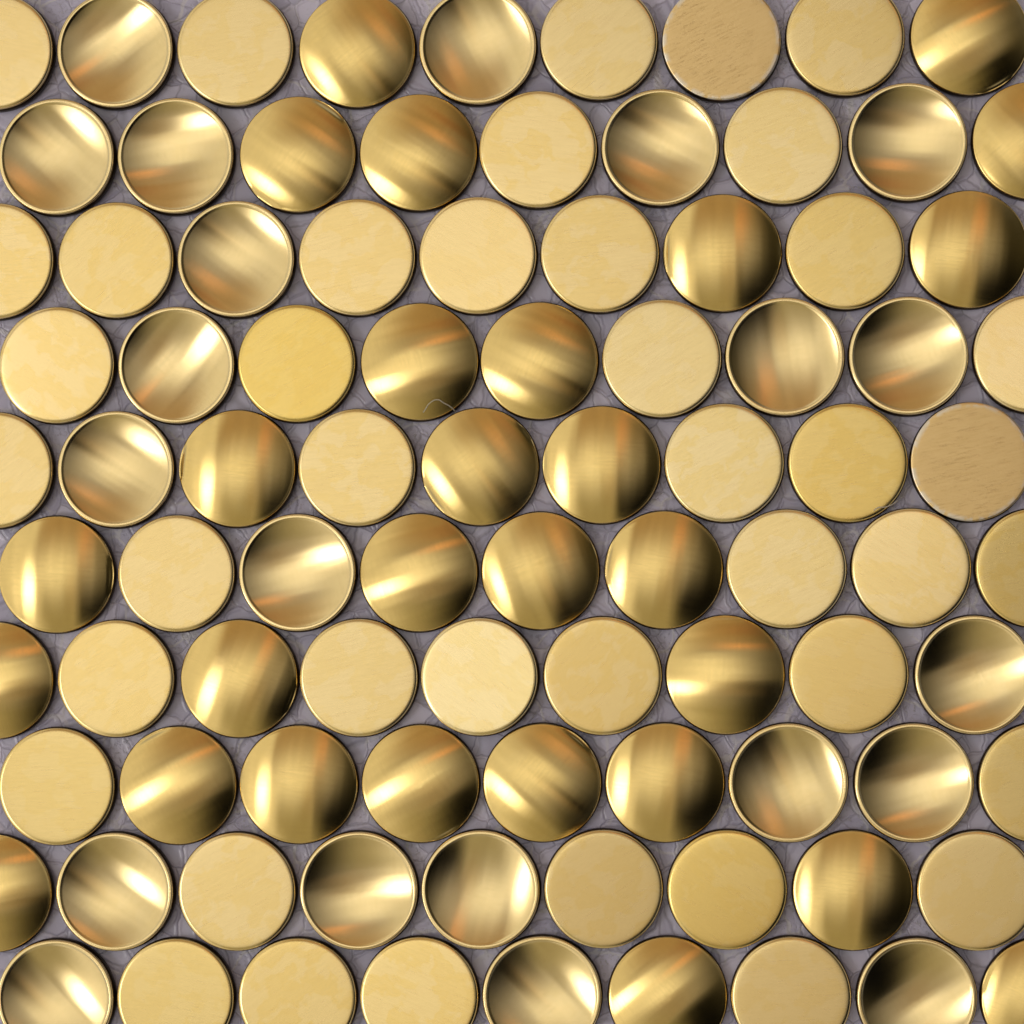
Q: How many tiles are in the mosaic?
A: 90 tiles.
